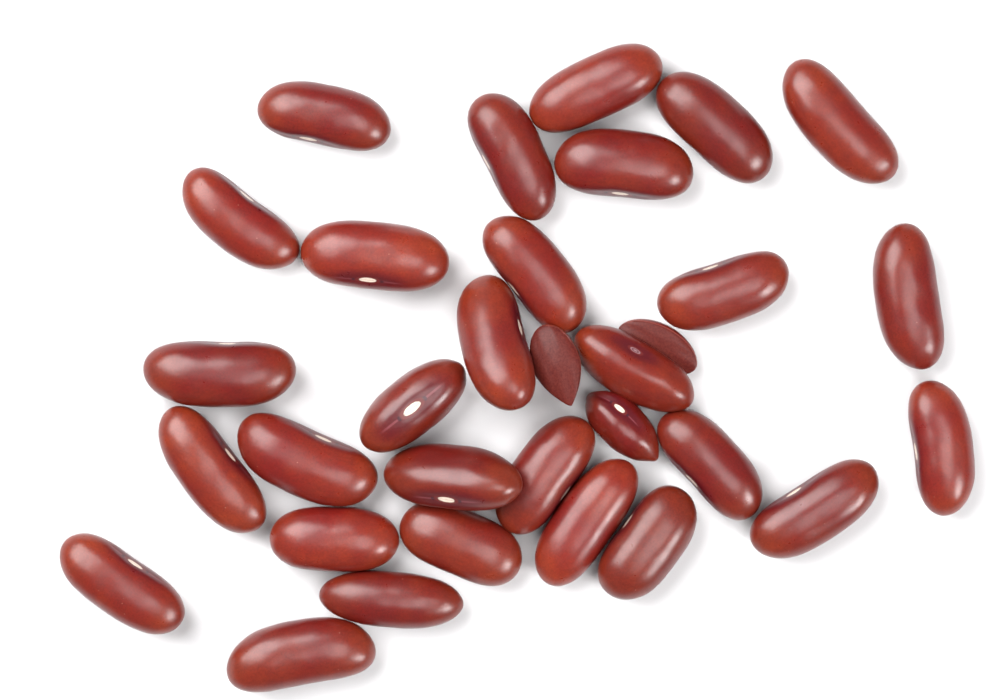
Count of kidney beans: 32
